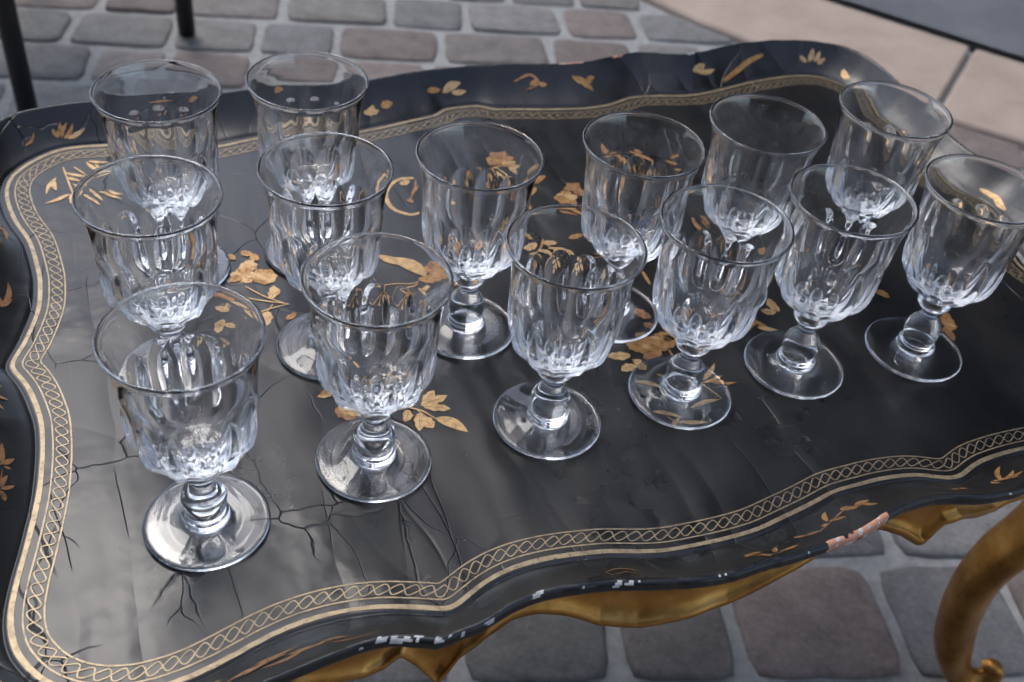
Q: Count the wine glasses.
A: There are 14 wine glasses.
